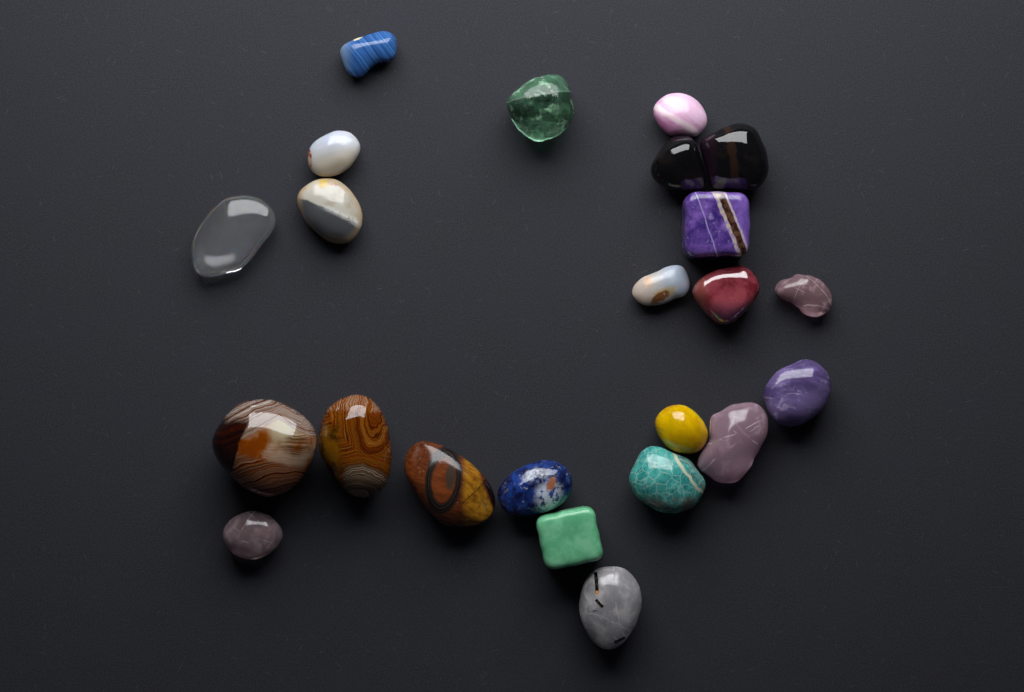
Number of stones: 23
